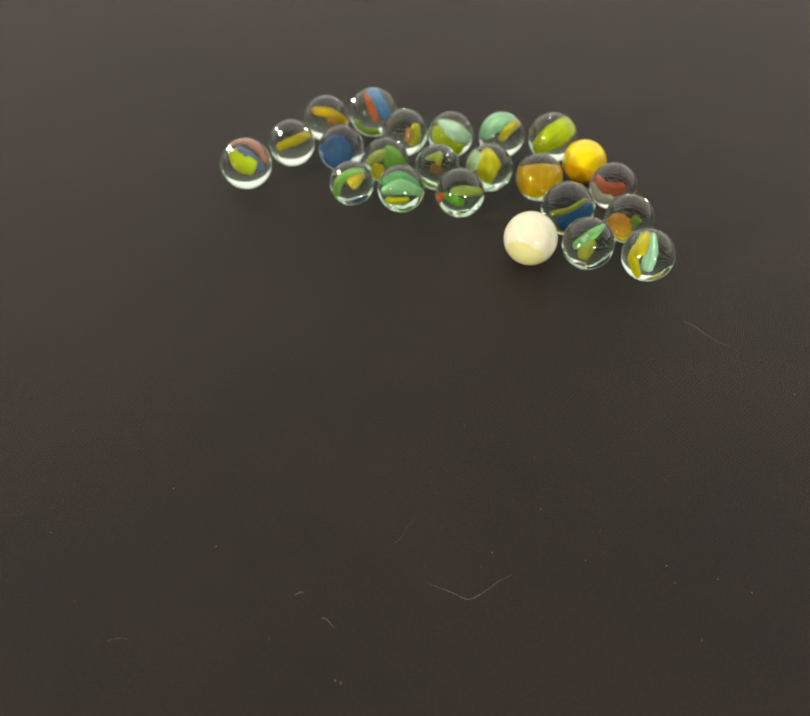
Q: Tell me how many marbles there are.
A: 23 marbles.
